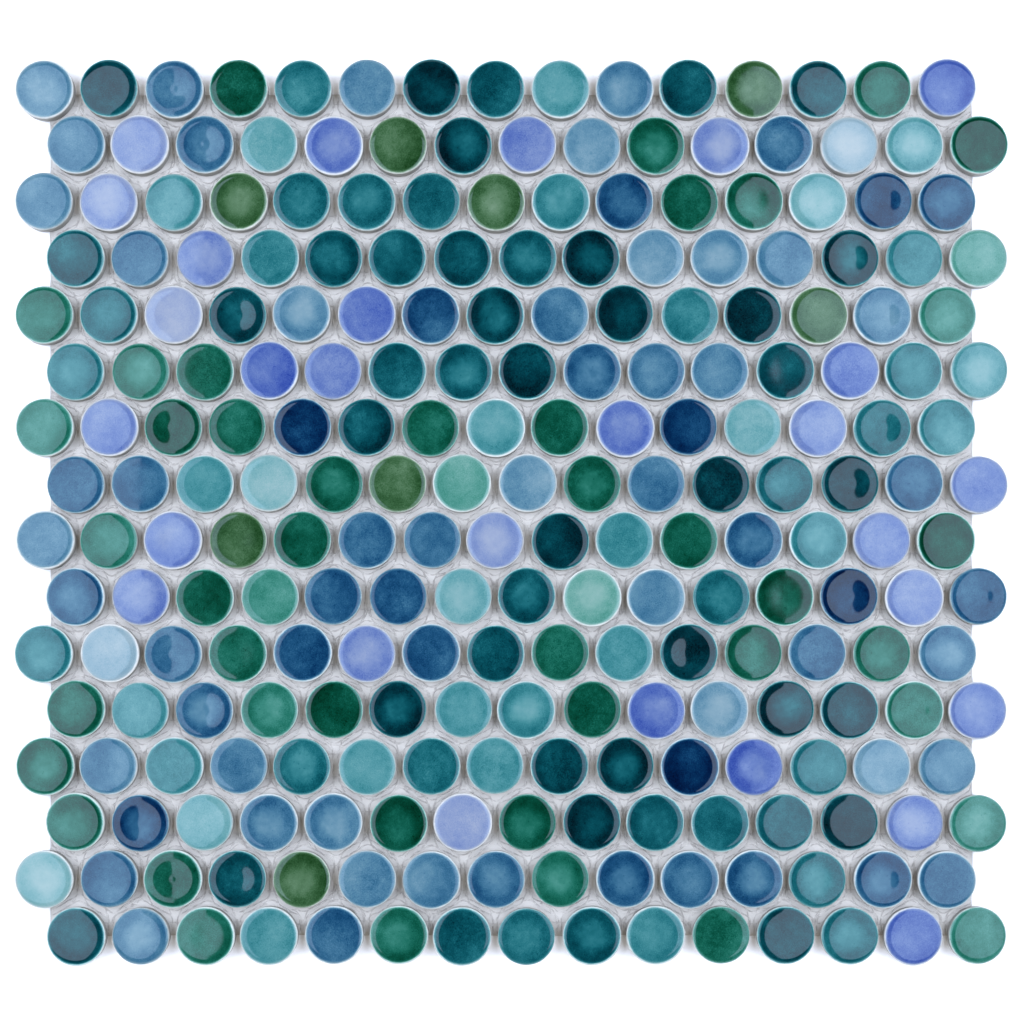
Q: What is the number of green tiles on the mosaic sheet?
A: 55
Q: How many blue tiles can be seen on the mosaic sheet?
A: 68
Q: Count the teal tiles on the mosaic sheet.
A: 89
